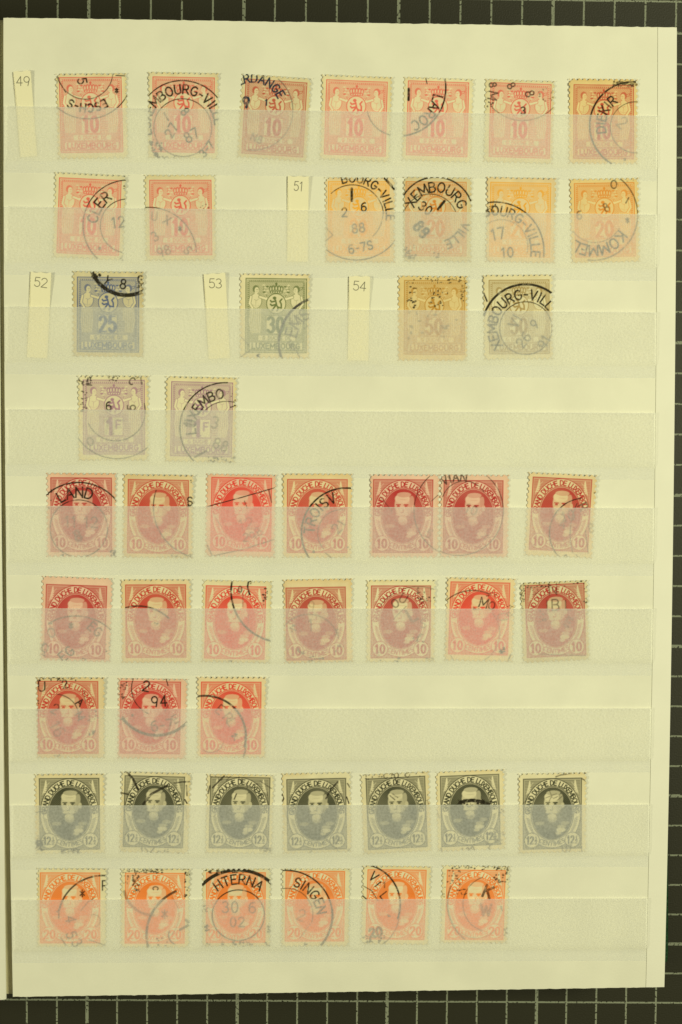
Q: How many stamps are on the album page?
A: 49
